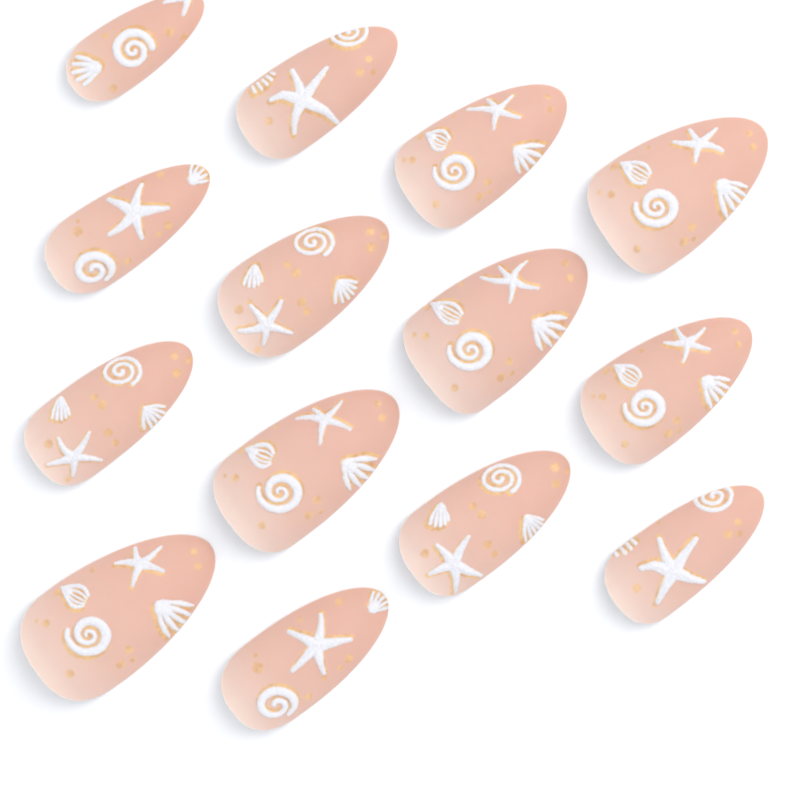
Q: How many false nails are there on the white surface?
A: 14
